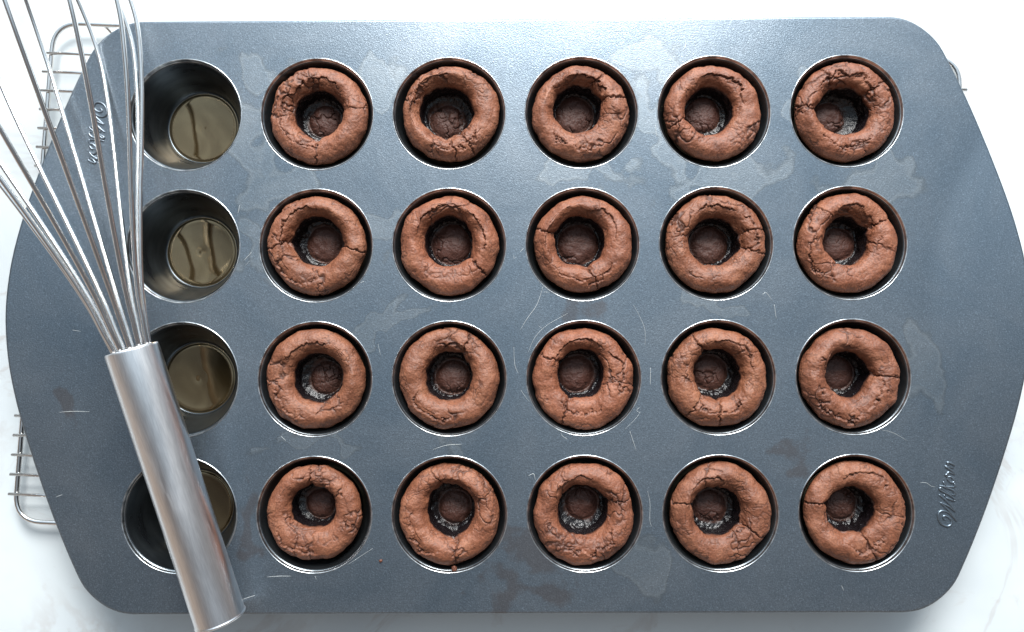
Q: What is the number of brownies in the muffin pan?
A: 20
